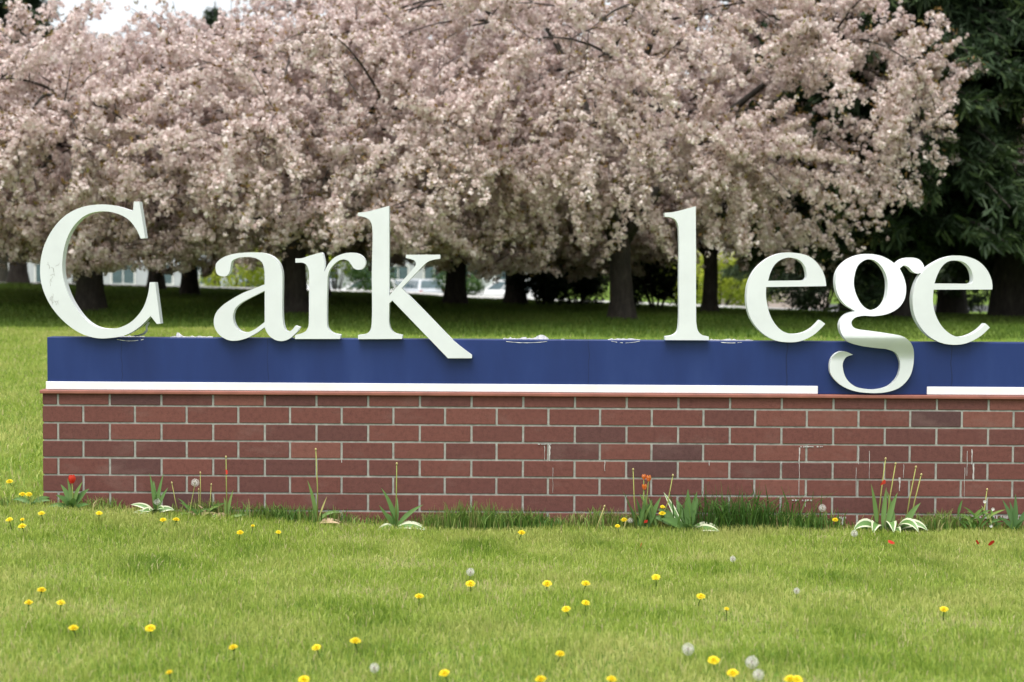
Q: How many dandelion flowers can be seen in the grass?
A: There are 47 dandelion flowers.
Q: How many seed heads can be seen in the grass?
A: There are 12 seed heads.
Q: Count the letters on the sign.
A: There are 8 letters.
